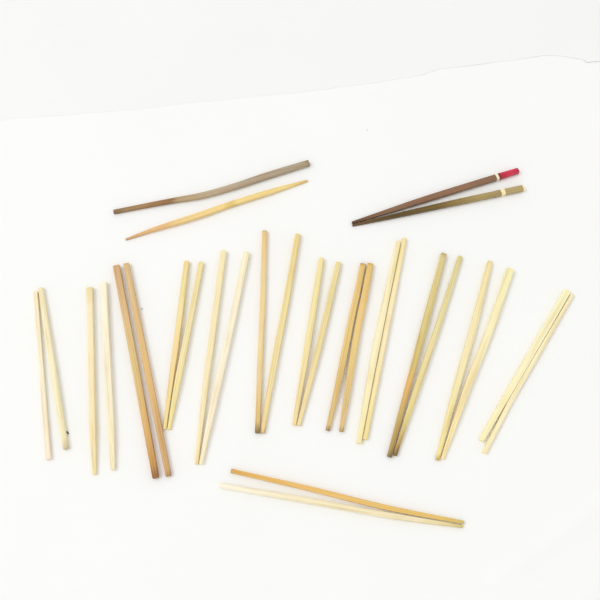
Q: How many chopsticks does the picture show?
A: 30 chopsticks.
